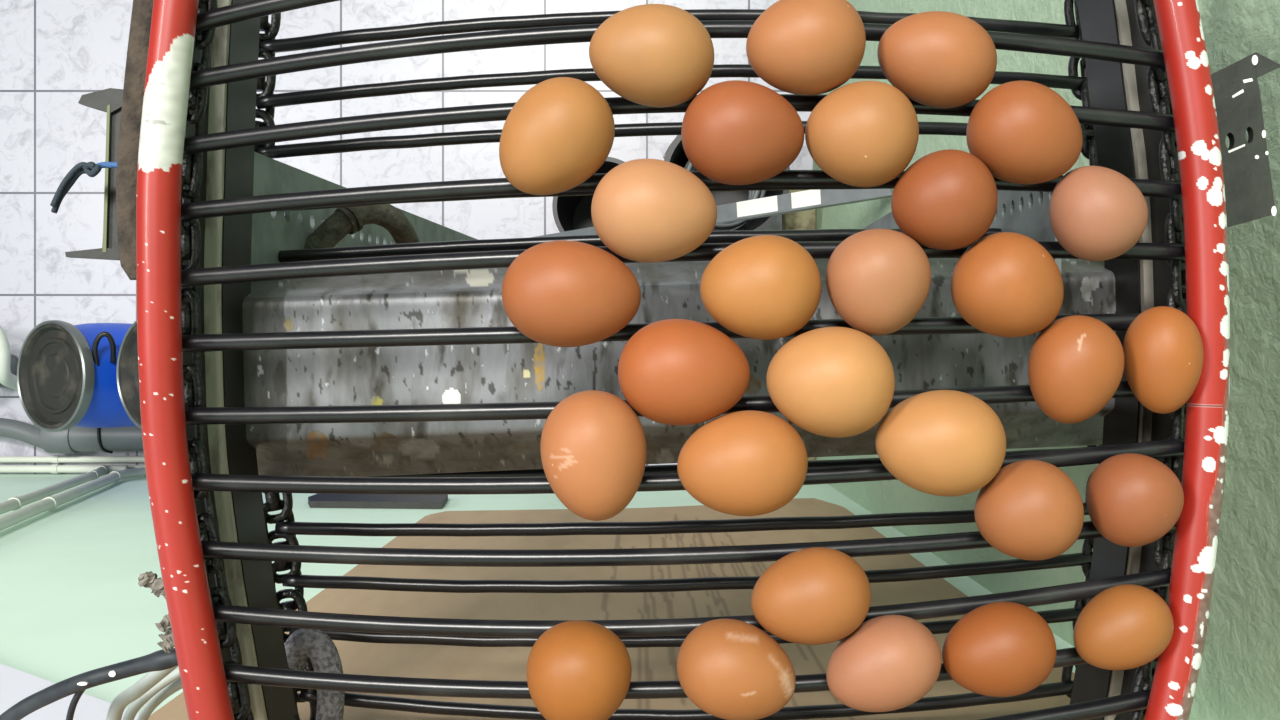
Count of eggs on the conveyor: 29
